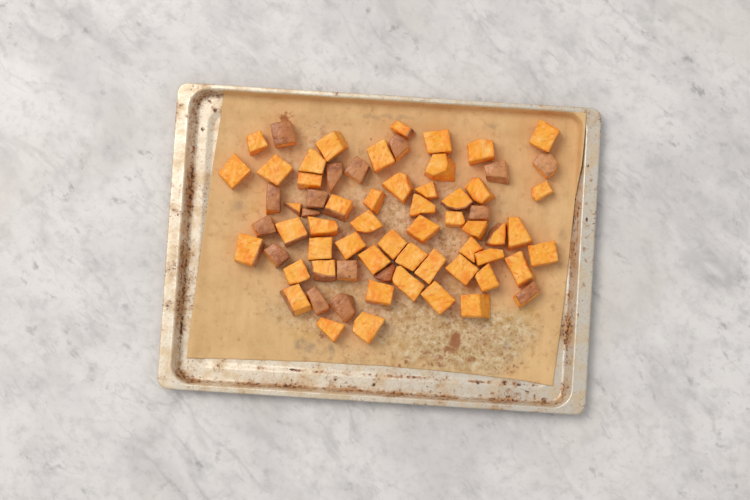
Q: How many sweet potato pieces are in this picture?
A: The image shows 68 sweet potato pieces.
